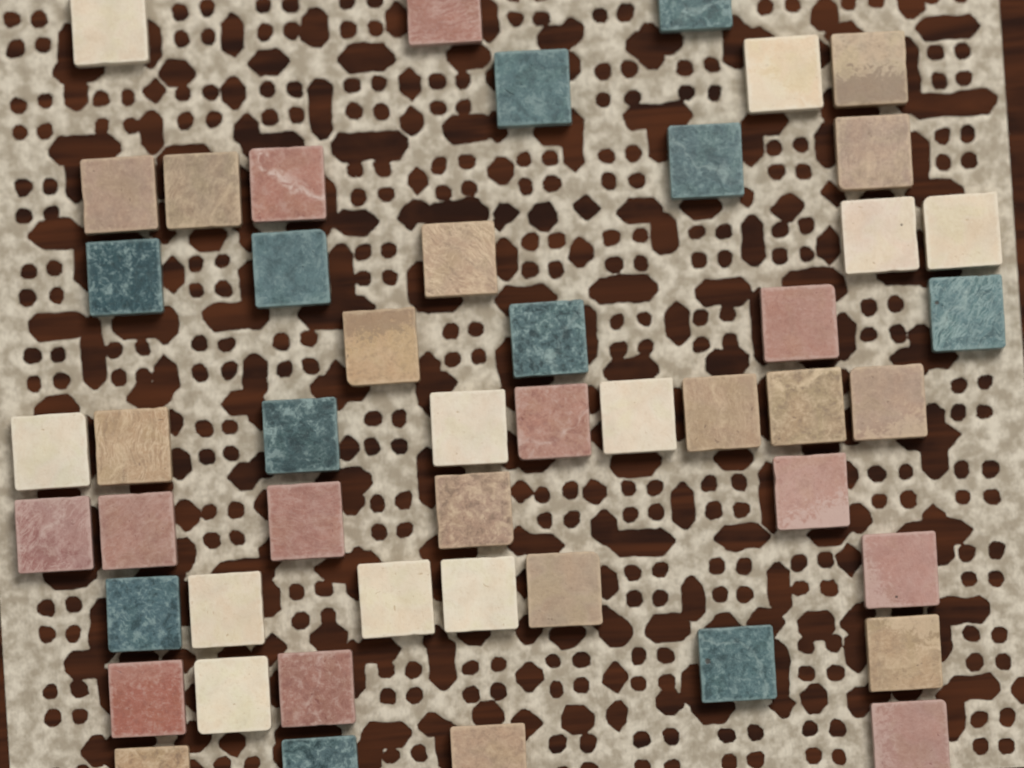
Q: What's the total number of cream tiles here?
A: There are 11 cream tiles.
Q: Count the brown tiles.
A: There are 15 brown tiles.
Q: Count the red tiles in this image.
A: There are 12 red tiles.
